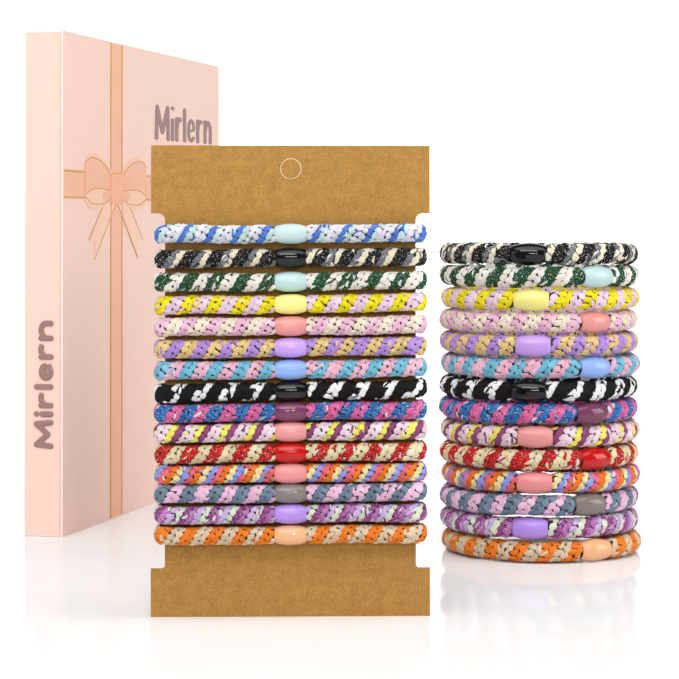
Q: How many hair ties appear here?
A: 29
